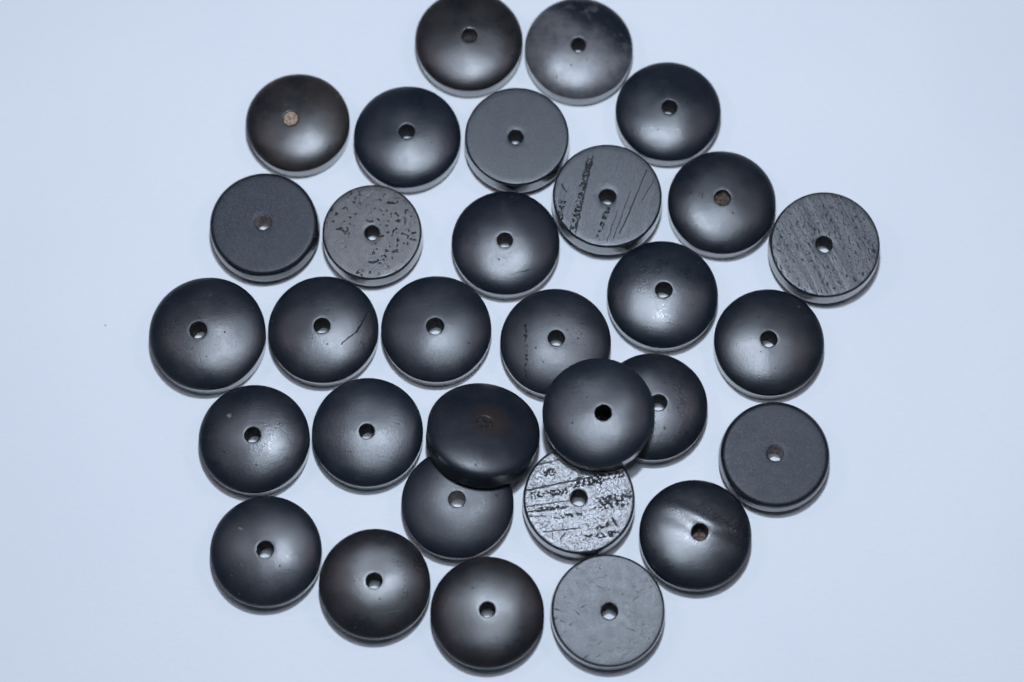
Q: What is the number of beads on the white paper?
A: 31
